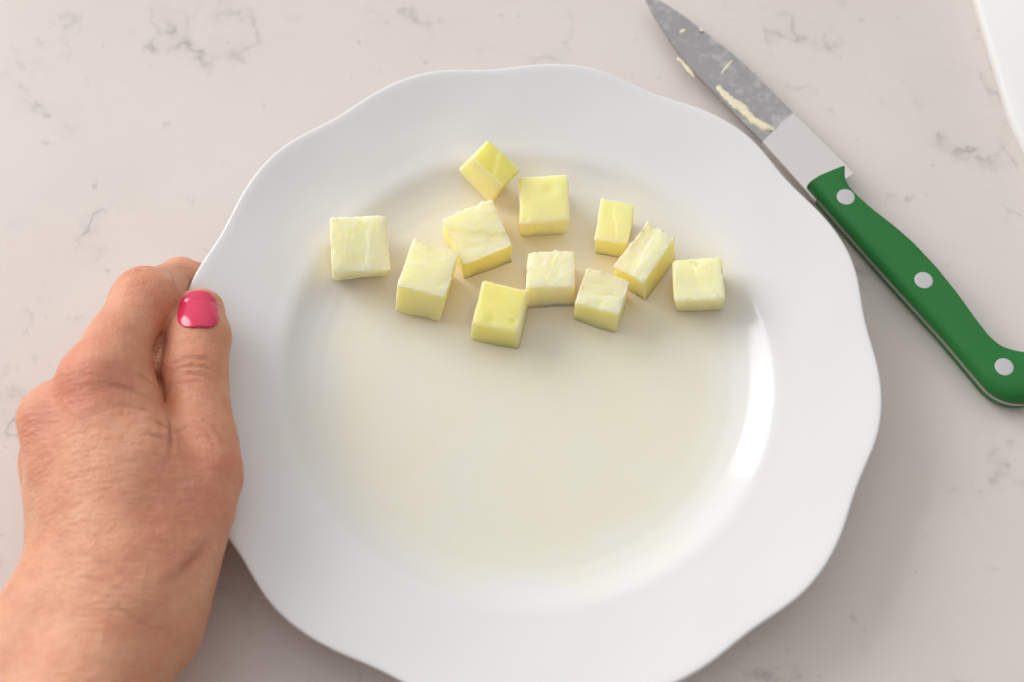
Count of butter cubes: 11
